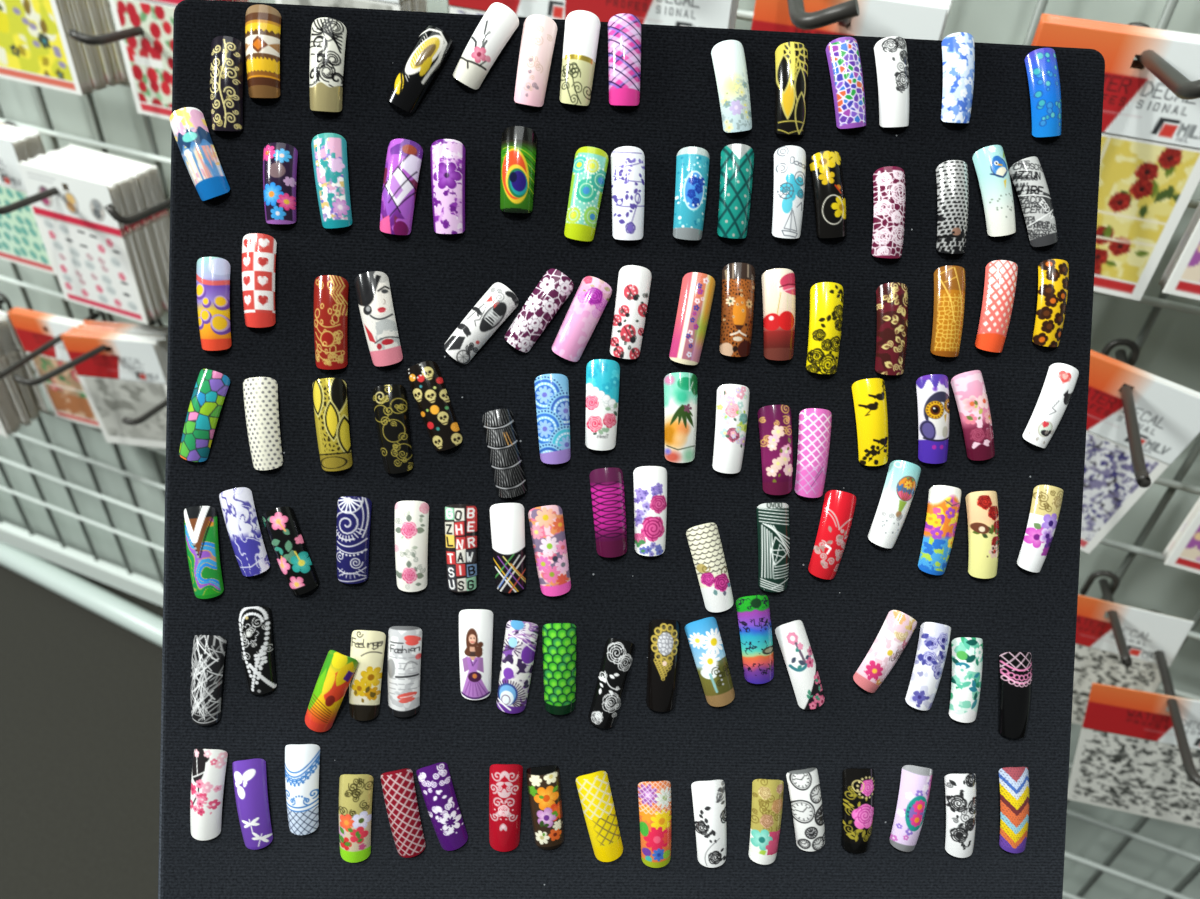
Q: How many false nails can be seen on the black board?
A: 113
